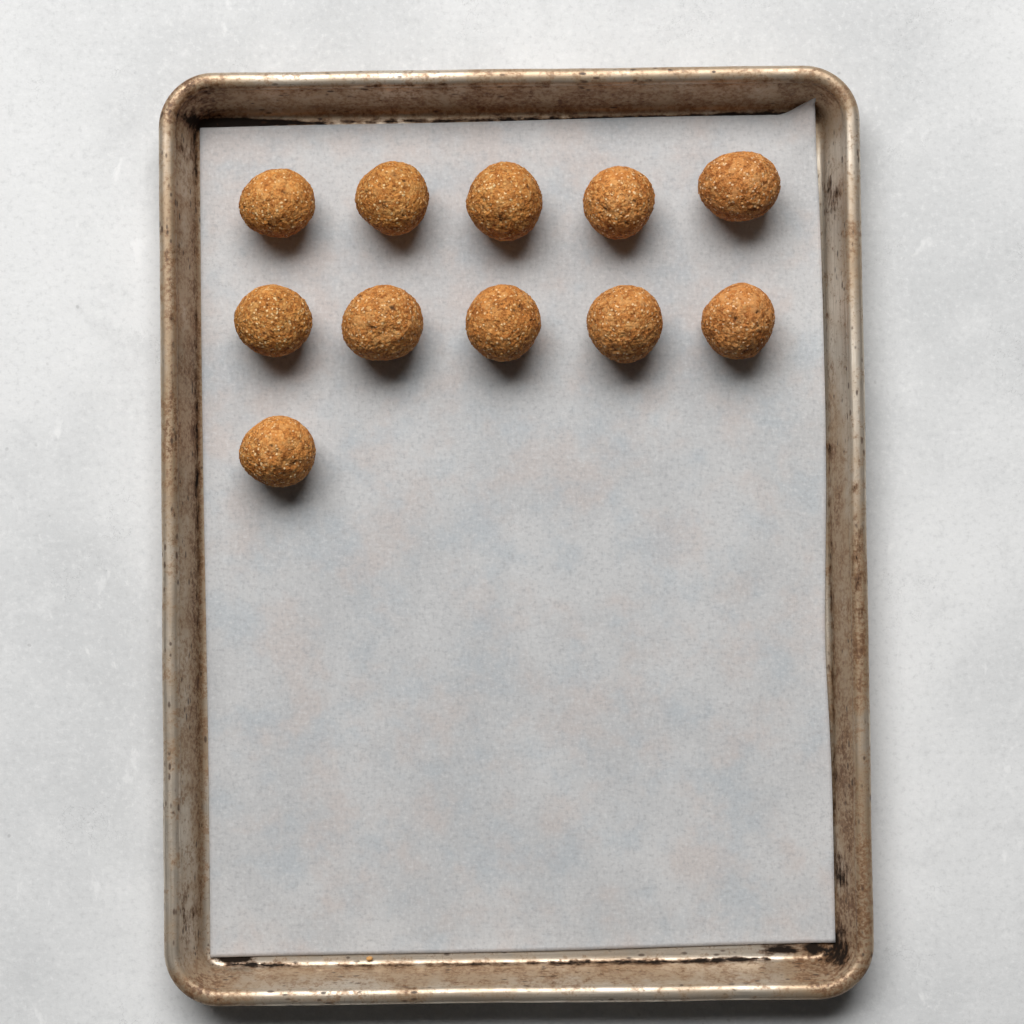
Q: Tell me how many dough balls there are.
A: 11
